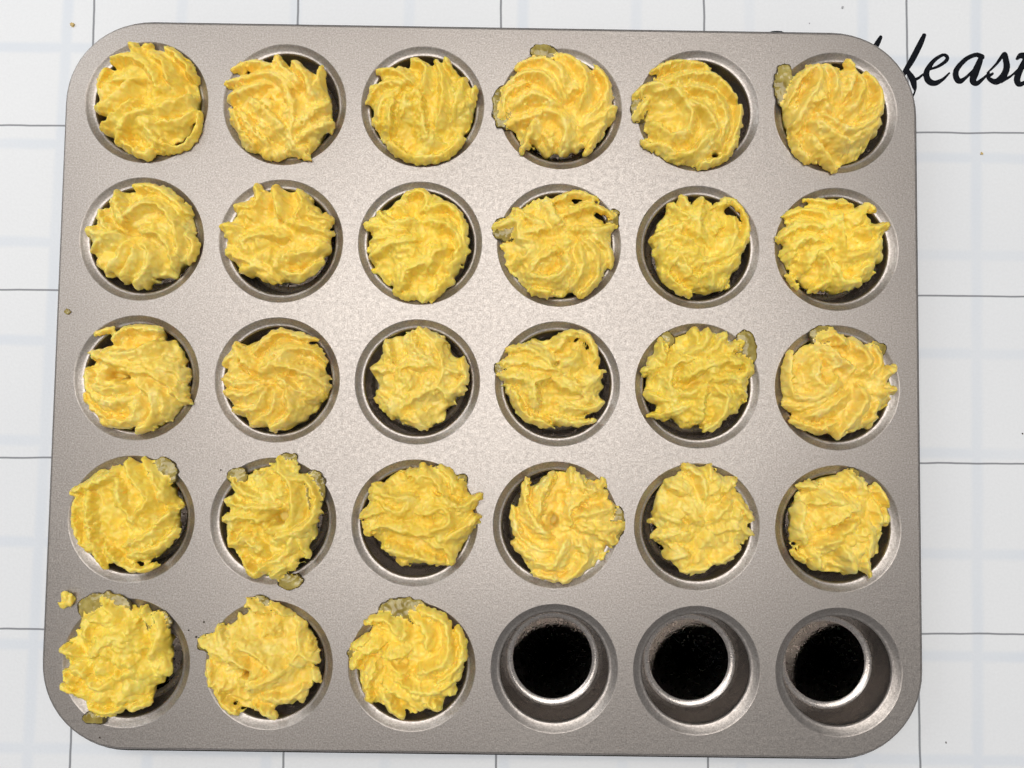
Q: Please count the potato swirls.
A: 27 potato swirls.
